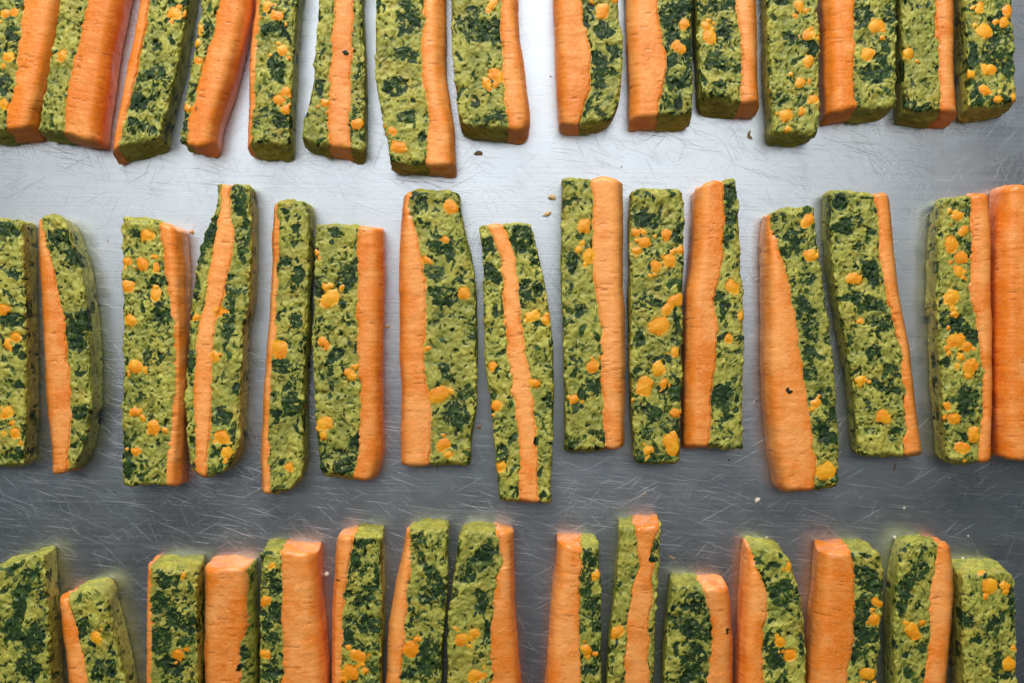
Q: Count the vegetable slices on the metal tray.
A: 45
